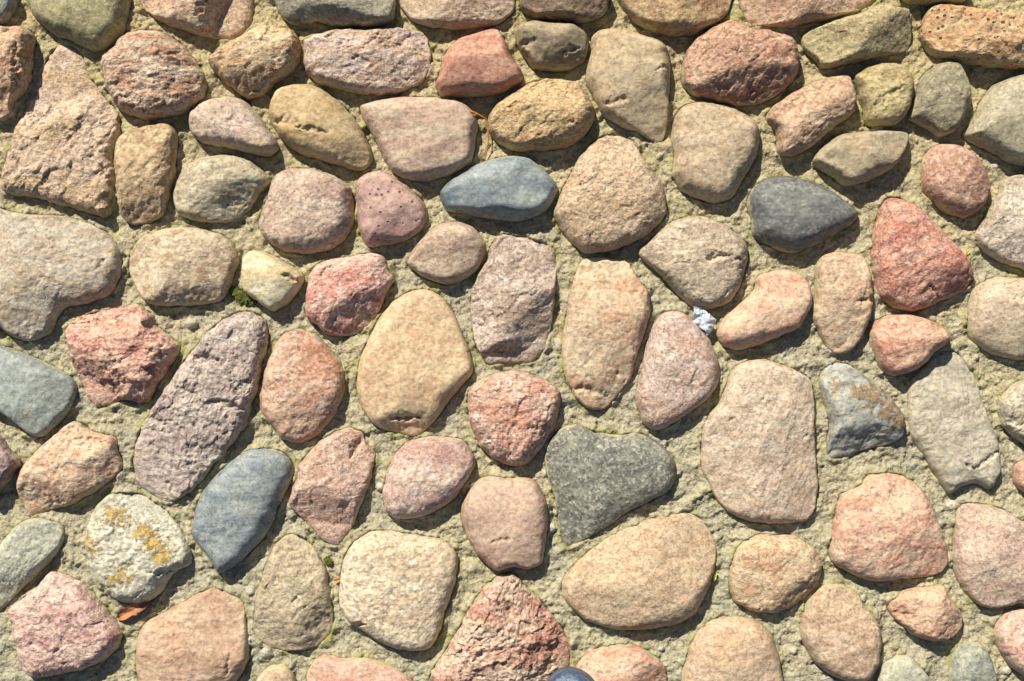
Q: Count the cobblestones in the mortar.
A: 91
